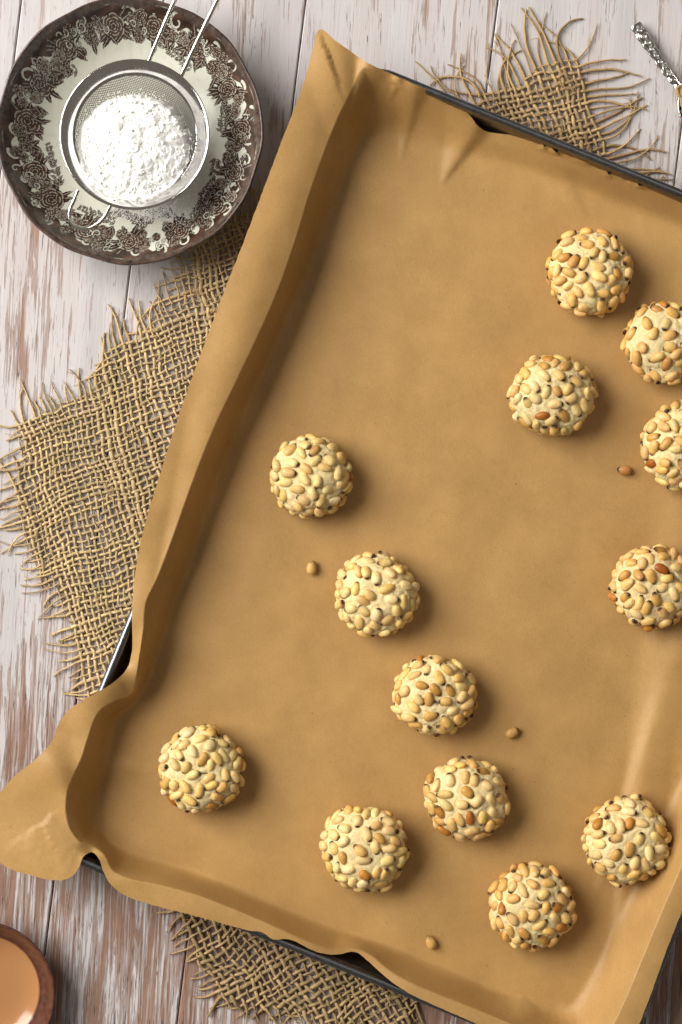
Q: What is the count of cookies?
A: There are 13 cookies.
